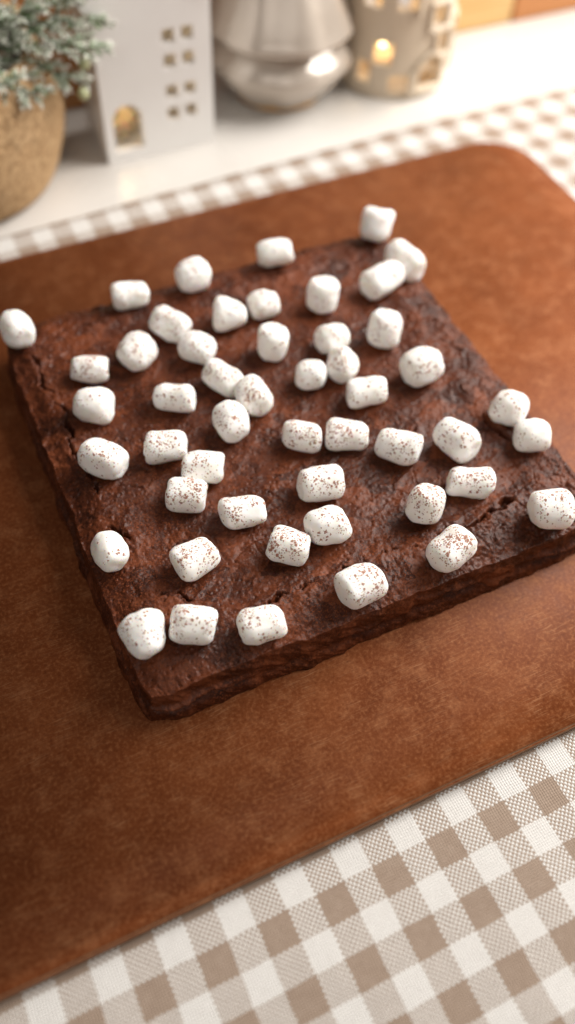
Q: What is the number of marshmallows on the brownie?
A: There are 50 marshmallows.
